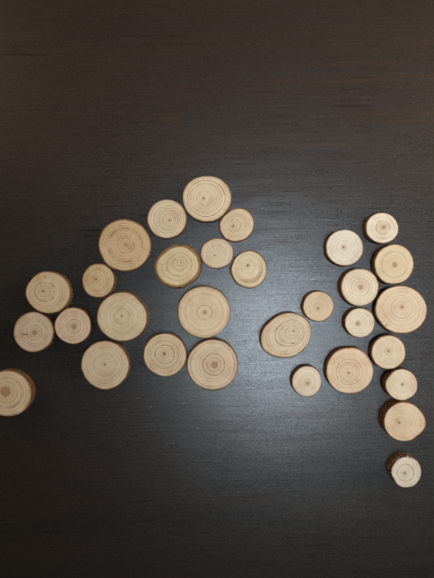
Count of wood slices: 31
